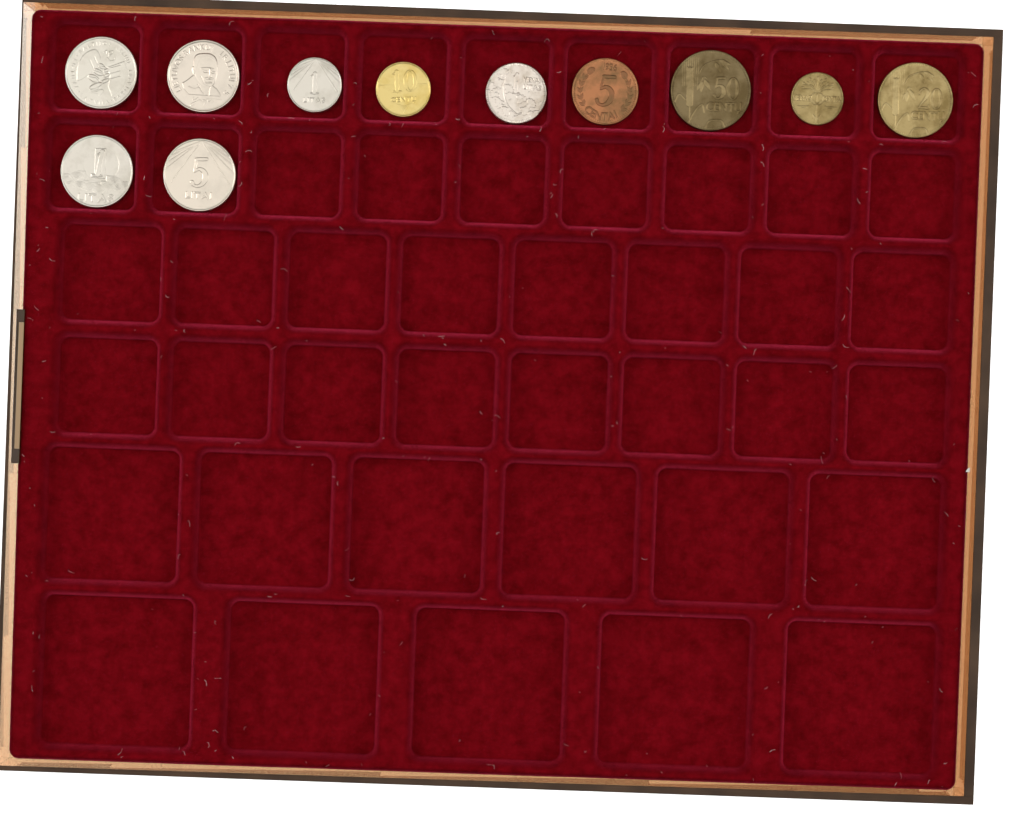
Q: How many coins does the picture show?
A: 11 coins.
